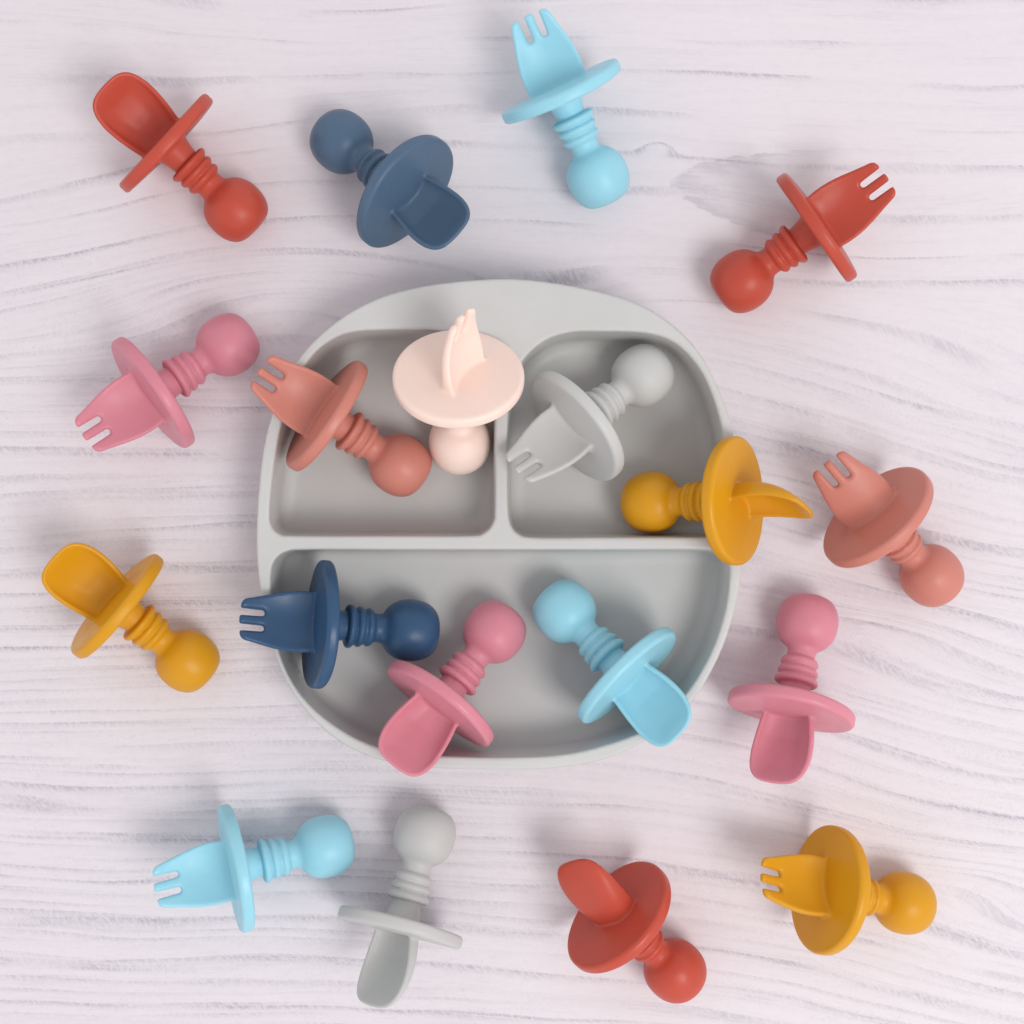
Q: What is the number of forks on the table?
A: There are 10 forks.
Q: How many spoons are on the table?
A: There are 9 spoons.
